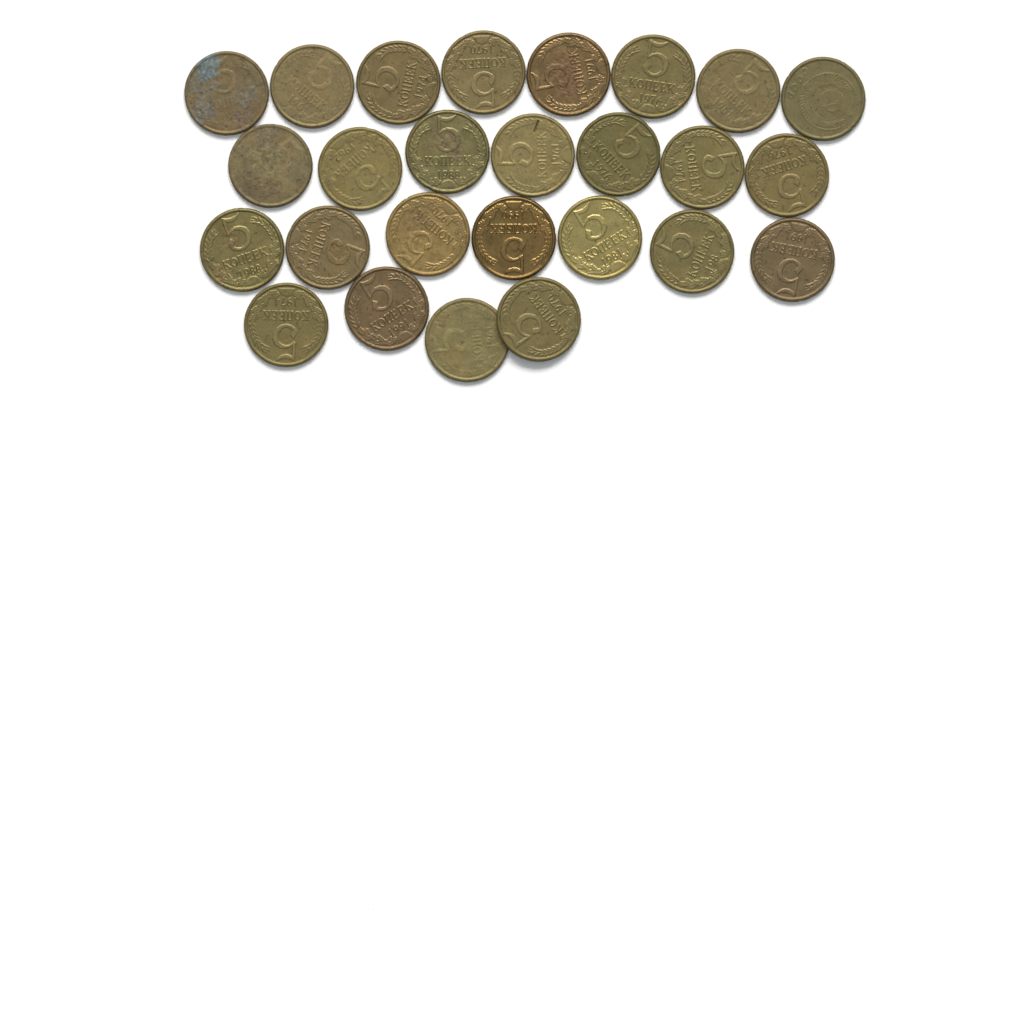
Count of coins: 26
